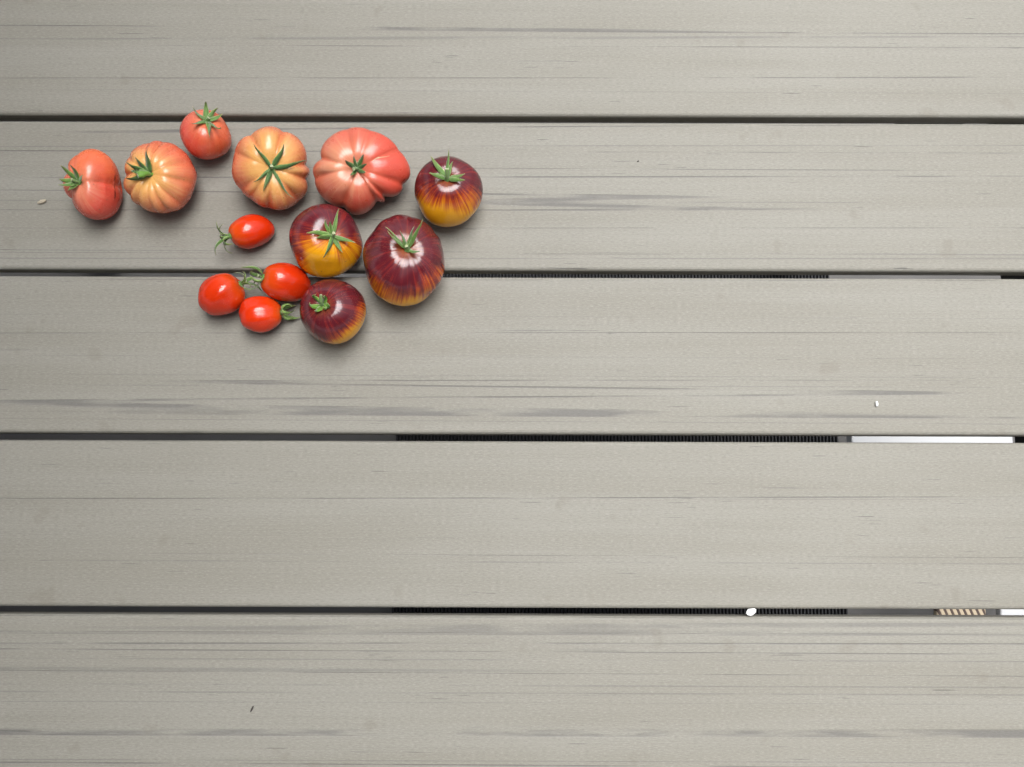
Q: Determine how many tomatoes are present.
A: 13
